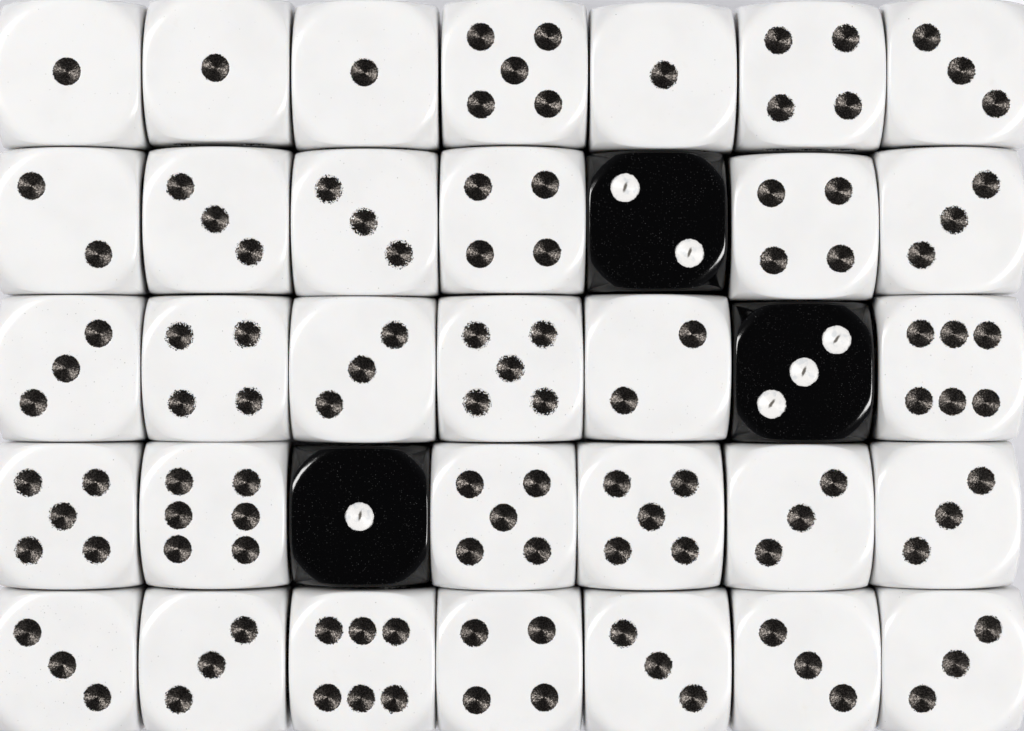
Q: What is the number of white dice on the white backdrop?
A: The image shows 32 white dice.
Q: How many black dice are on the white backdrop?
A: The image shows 3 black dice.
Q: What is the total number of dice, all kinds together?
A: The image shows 35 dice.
